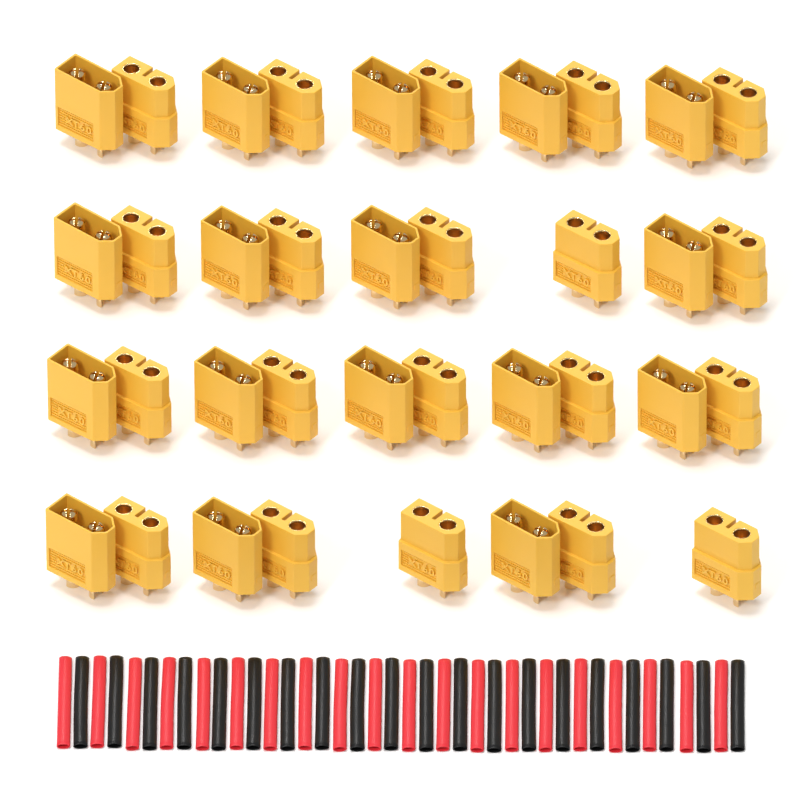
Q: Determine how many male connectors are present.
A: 17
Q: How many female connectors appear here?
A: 20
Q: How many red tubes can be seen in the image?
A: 20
